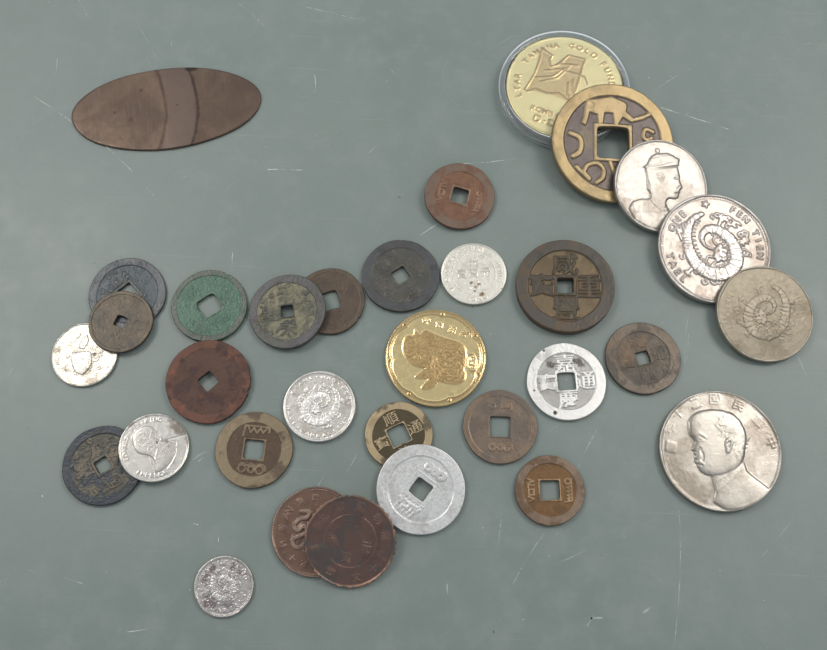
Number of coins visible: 31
